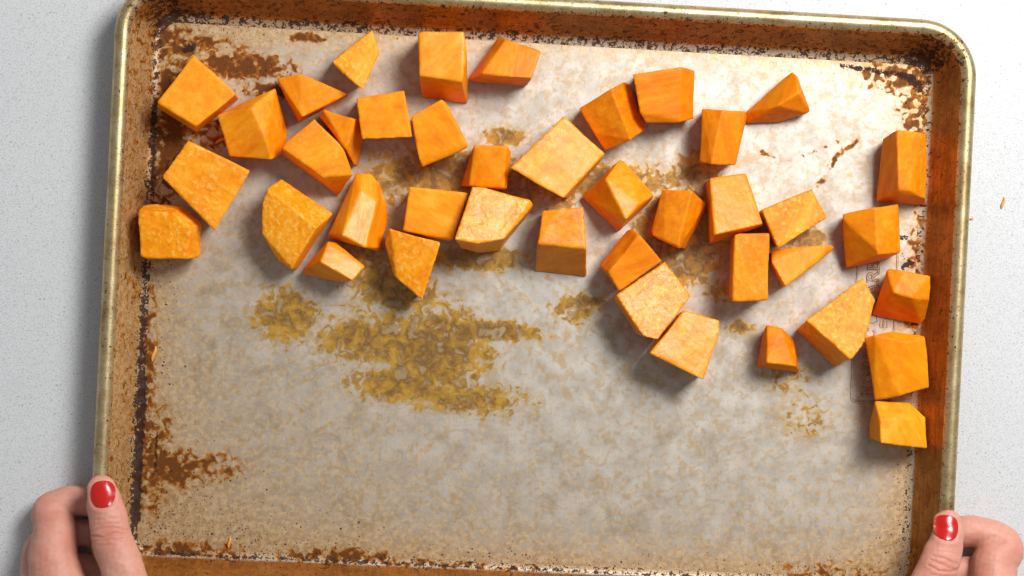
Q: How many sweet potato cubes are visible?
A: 41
